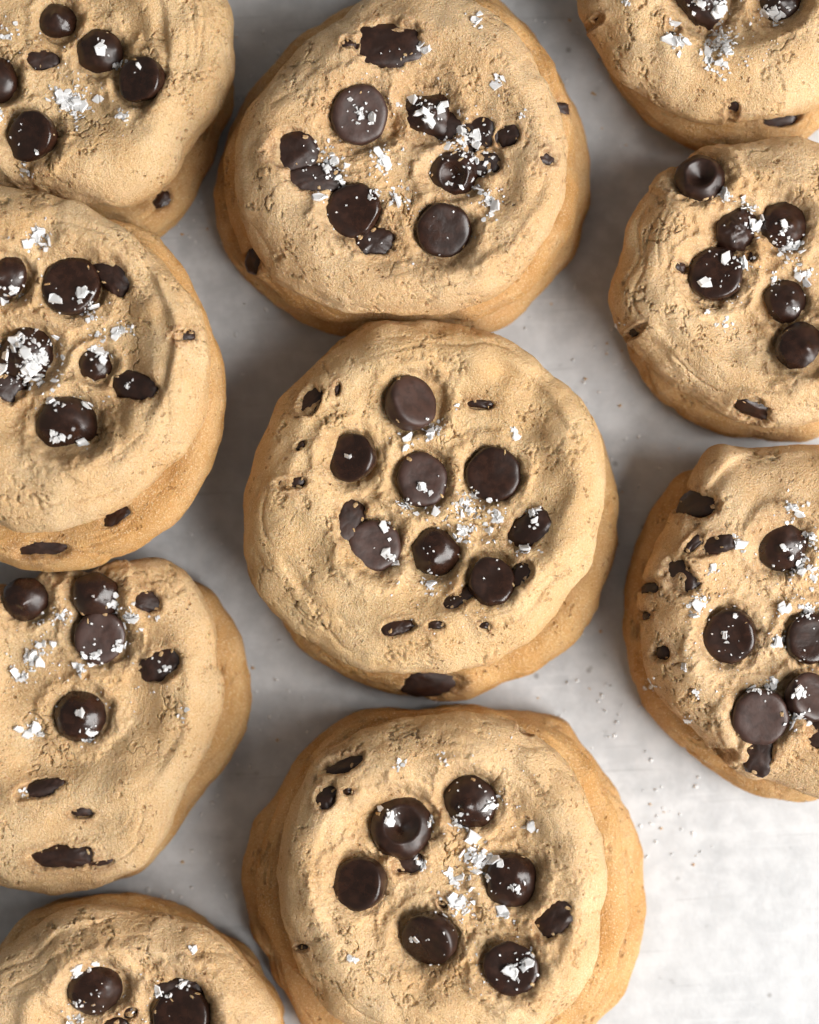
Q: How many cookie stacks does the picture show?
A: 10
